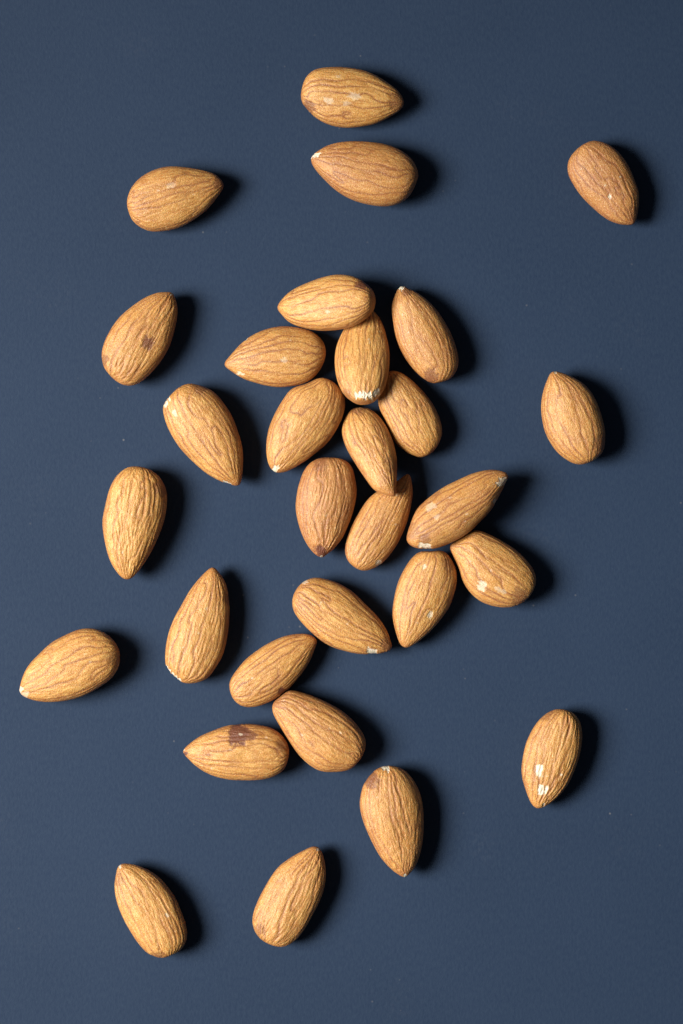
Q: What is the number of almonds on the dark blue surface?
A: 30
